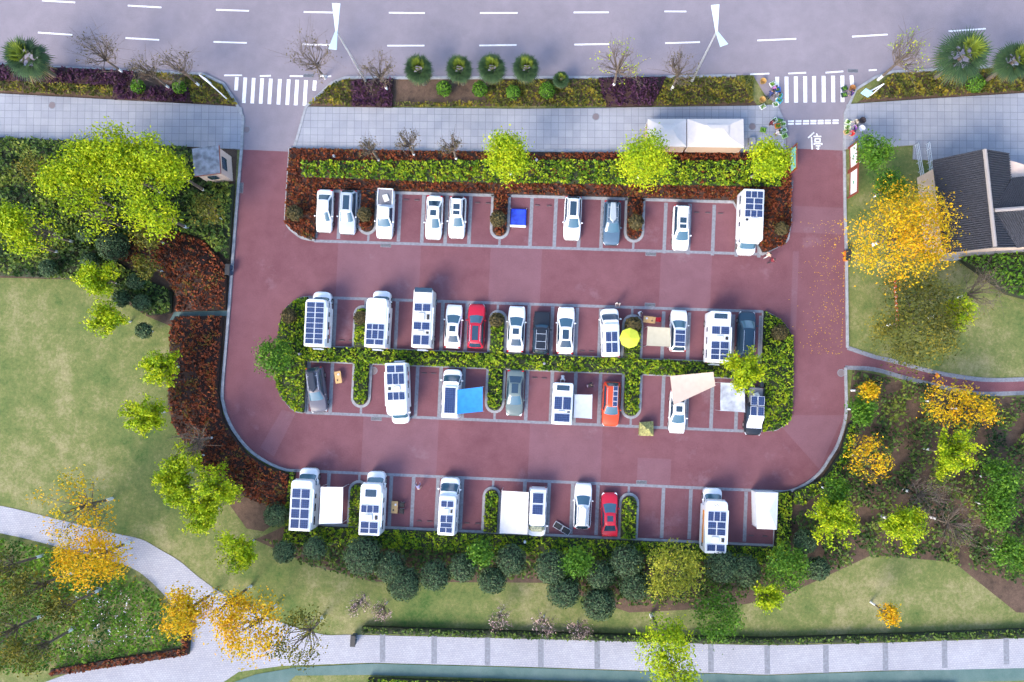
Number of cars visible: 22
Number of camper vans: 14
